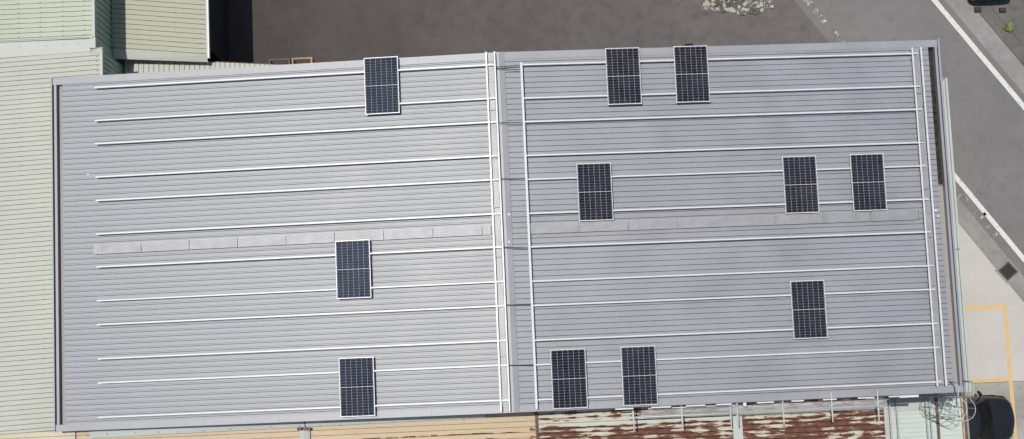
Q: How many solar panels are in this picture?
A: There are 11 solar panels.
